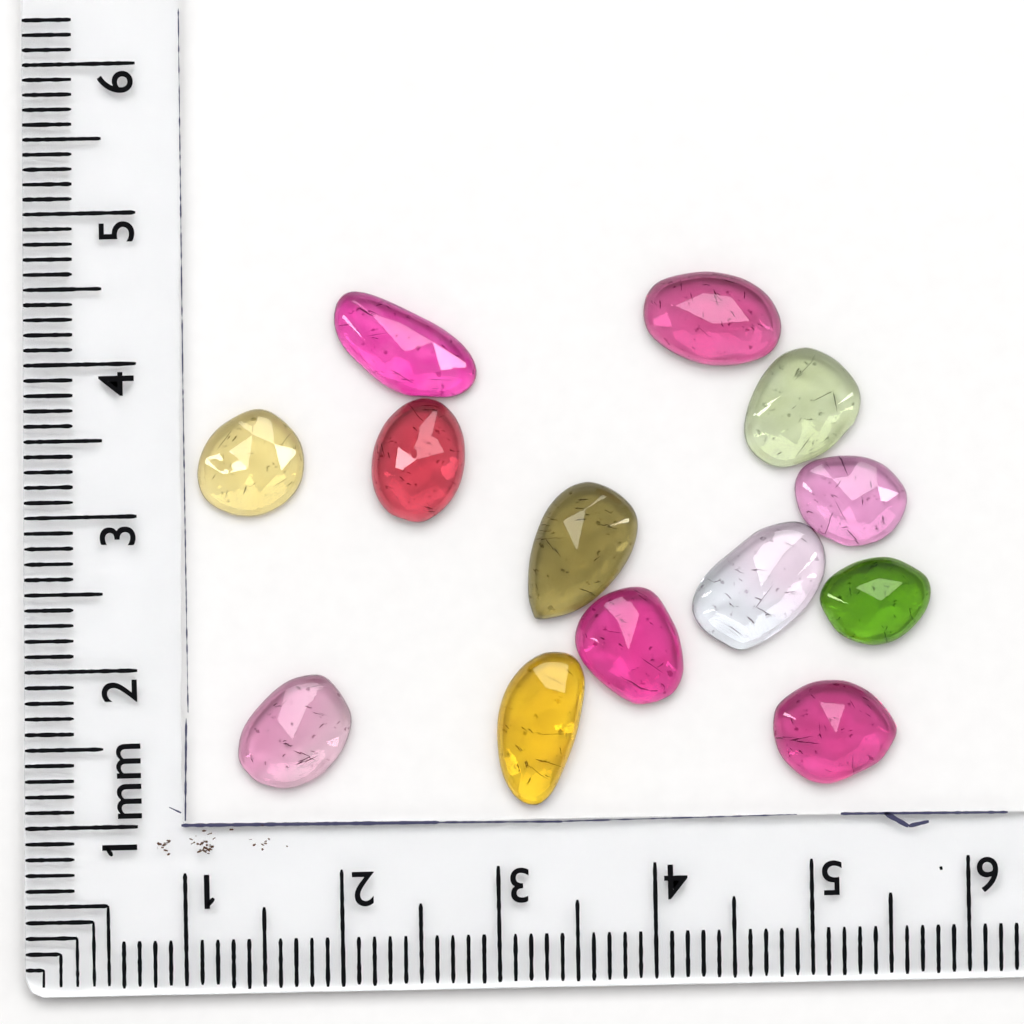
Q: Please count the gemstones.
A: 13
